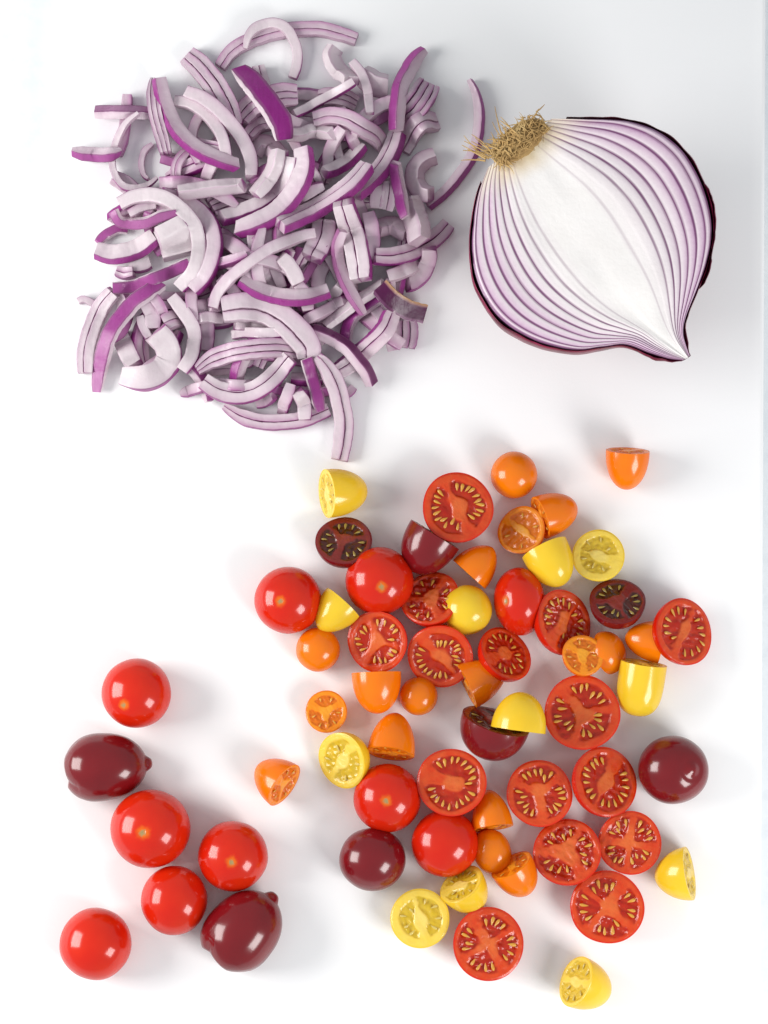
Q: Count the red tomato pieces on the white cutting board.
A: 25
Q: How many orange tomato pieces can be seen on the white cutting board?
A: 18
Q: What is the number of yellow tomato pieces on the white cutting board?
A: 12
